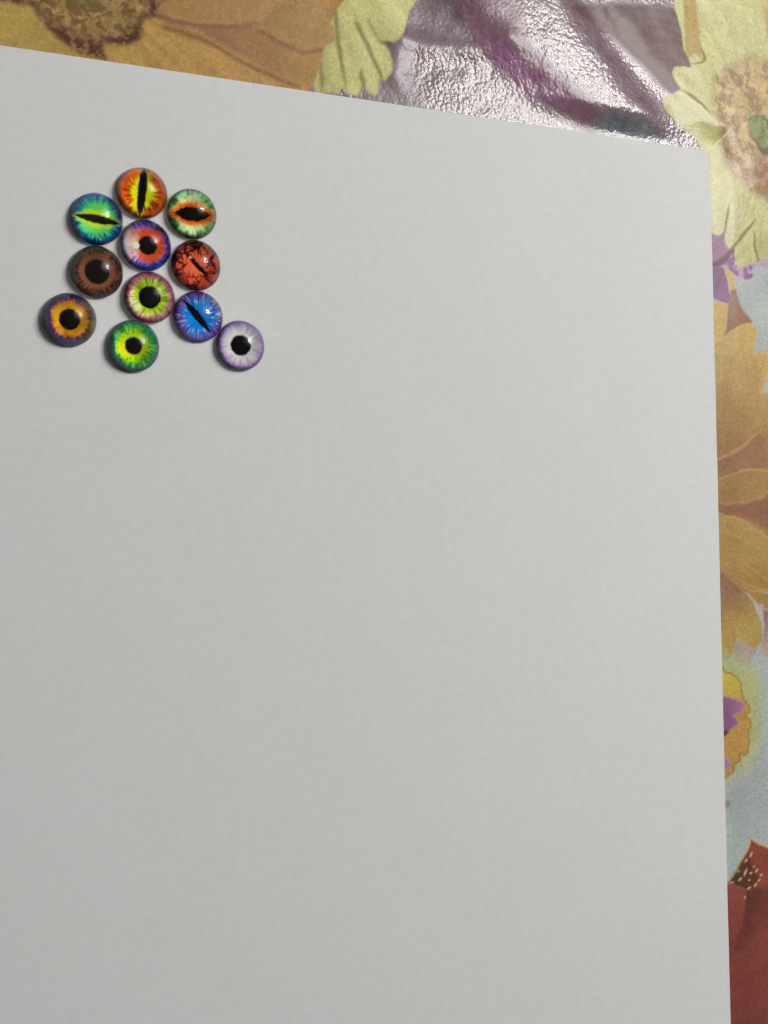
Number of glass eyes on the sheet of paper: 11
